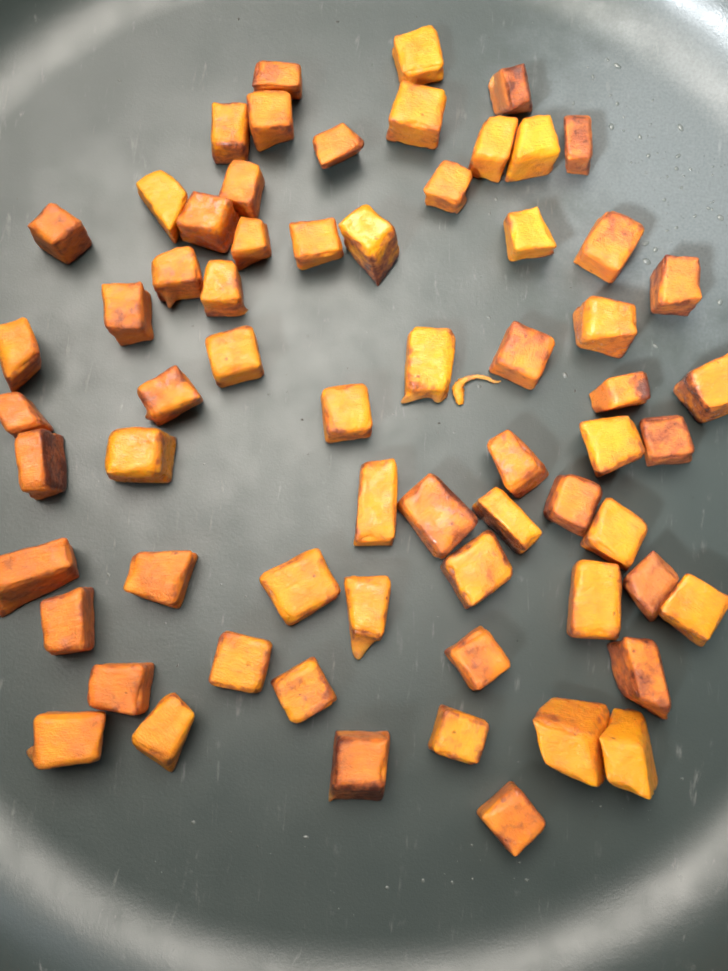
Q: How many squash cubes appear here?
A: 65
